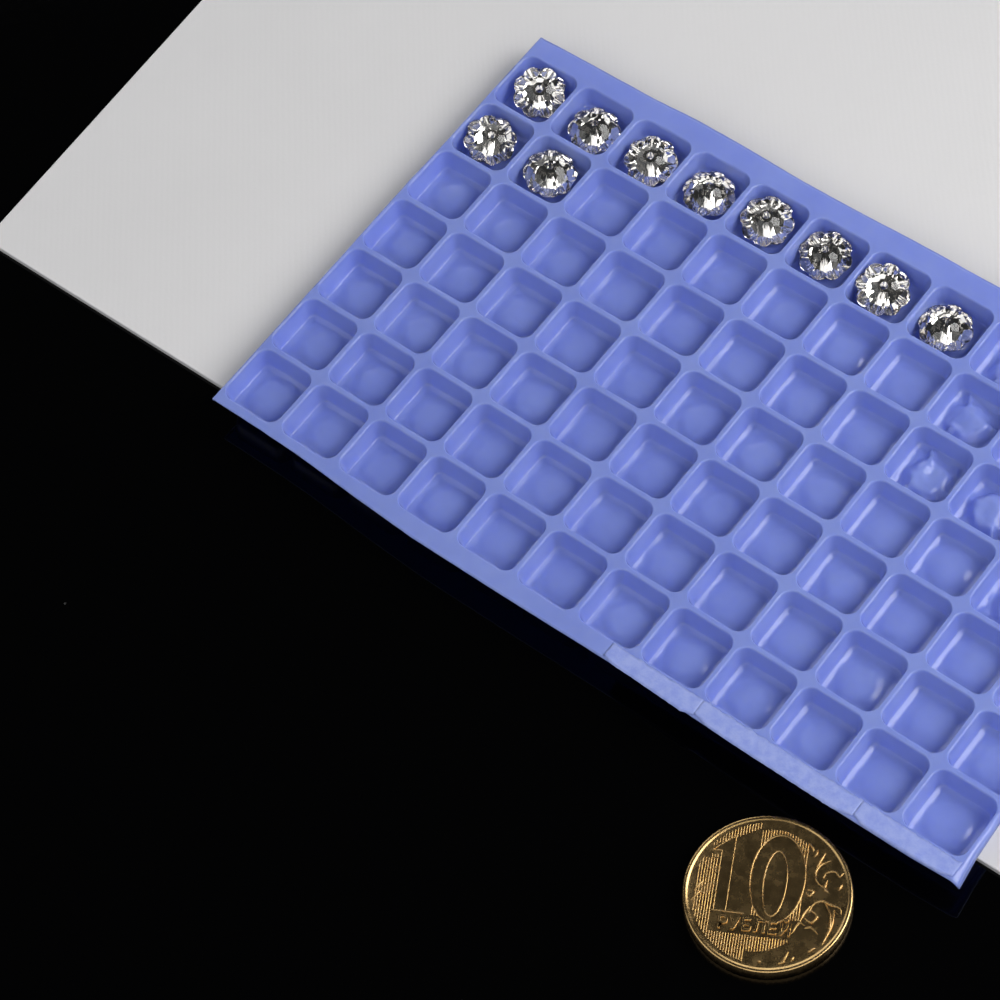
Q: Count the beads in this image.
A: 10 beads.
